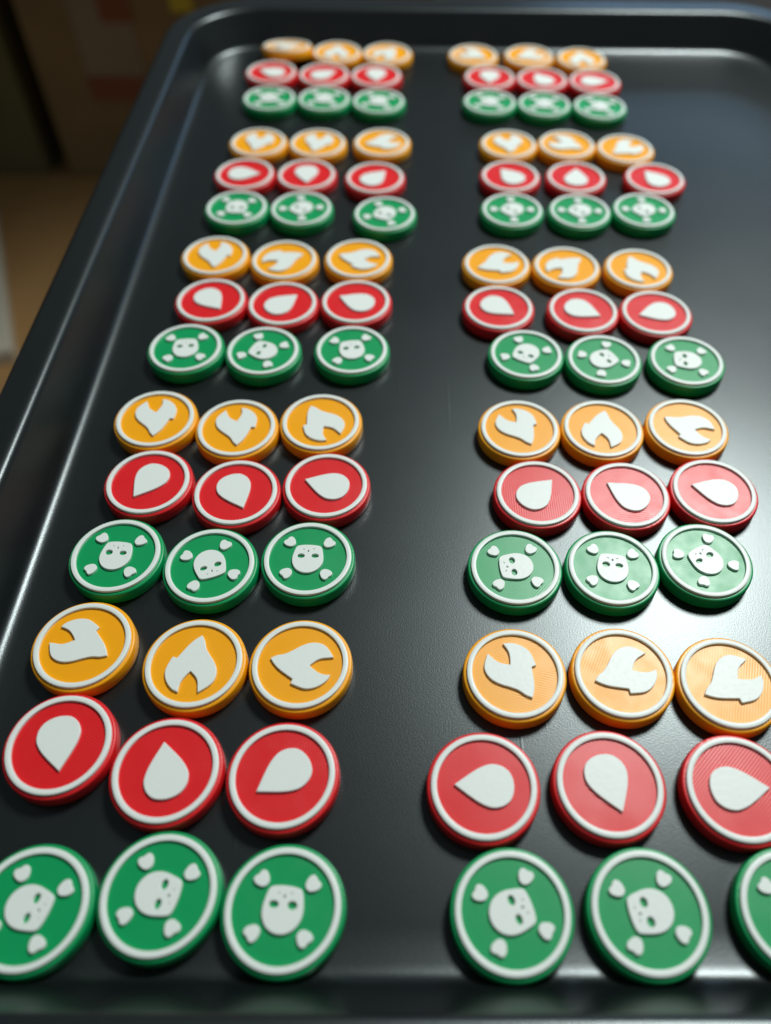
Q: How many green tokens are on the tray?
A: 30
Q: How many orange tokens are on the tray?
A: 30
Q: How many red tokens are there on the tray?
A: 30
